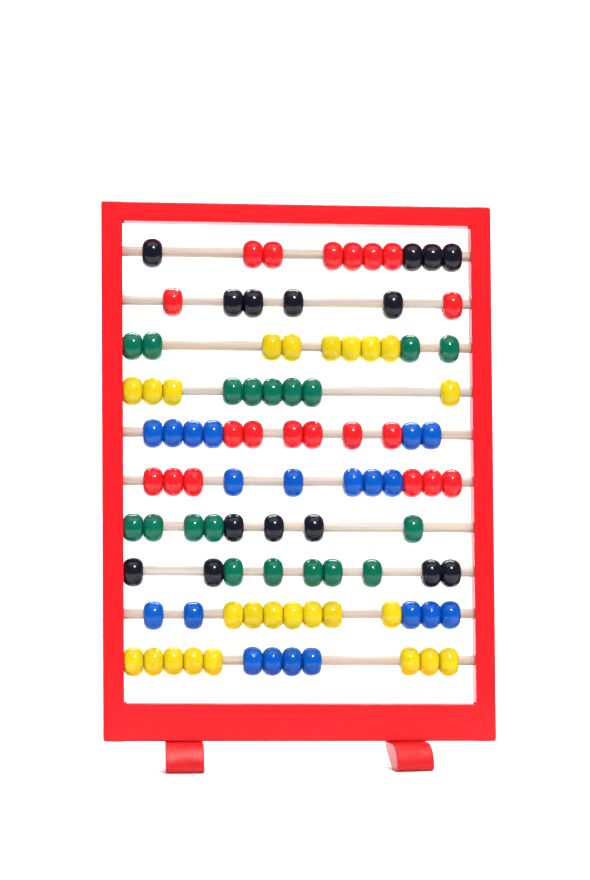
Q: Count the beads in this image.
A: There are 99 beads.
